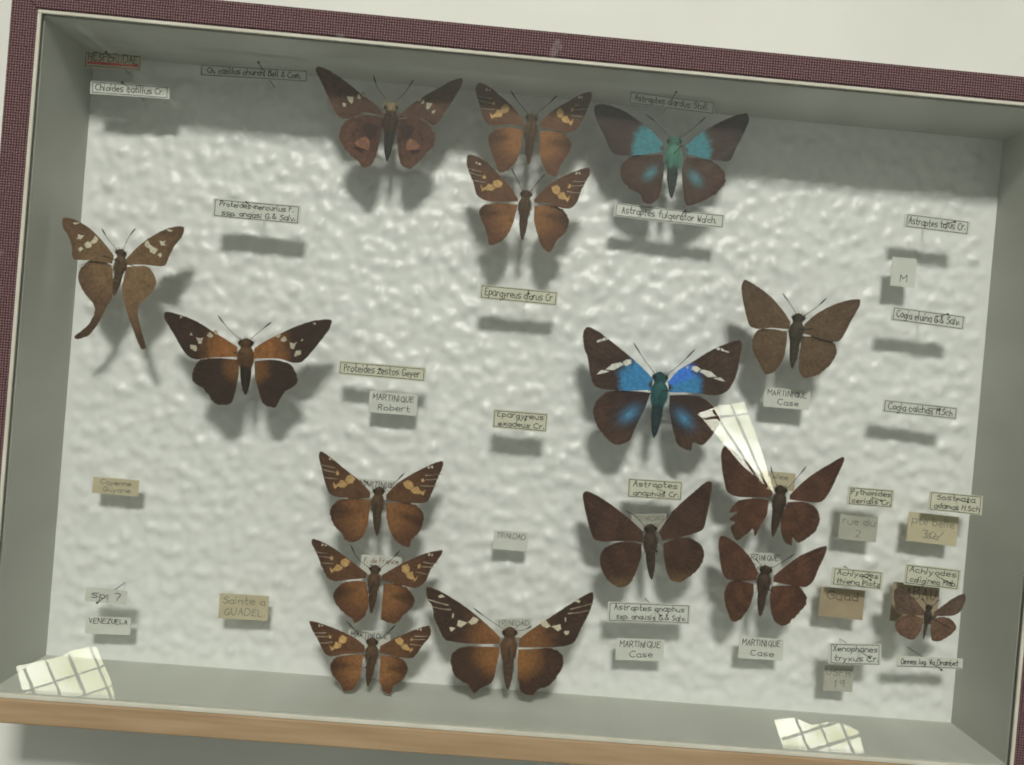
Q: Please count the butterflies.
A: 16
